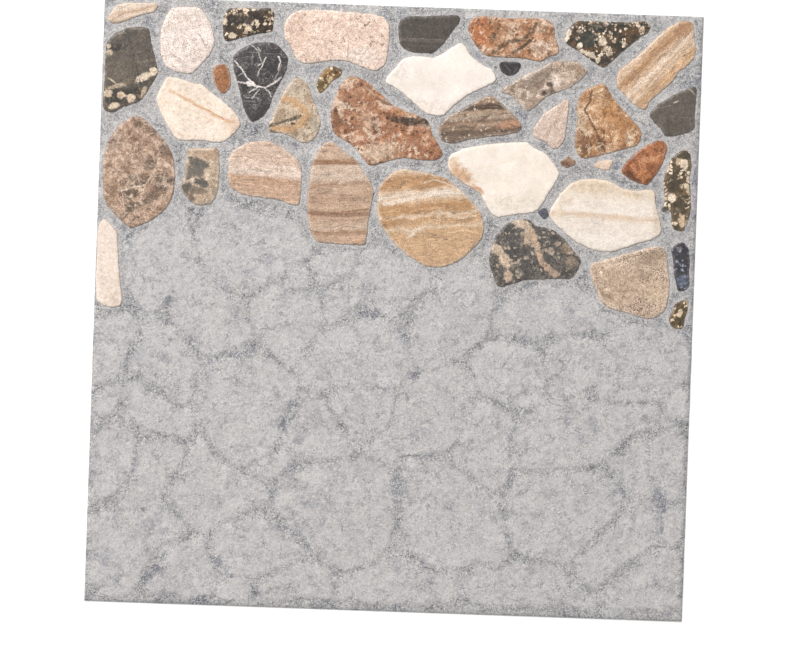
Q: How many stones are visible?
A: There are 39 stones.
